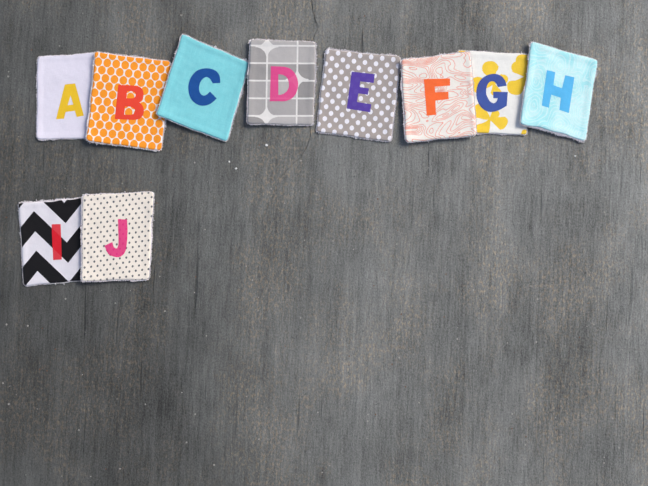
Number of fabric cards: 10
